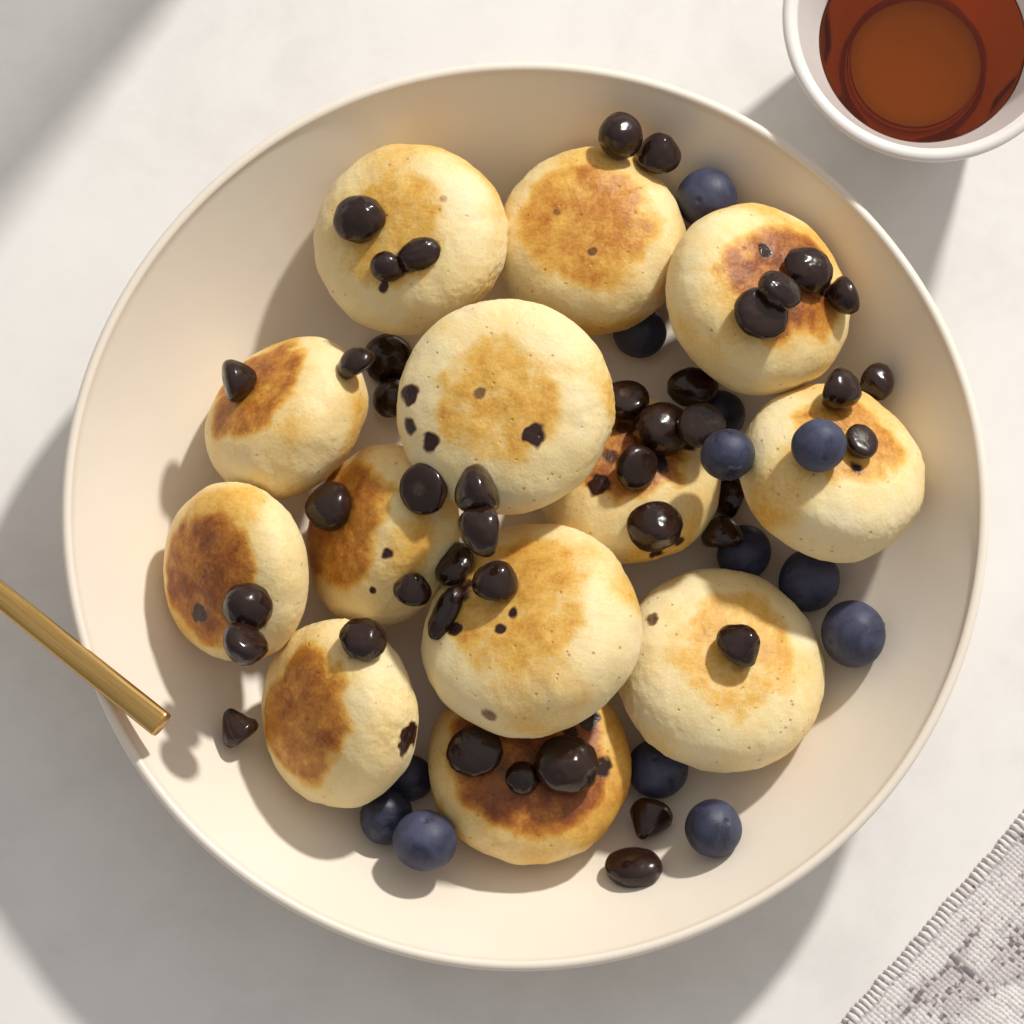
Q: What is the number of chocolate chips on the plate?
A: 42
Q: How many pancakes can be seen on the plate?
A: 13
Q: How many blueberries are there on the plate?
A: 13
